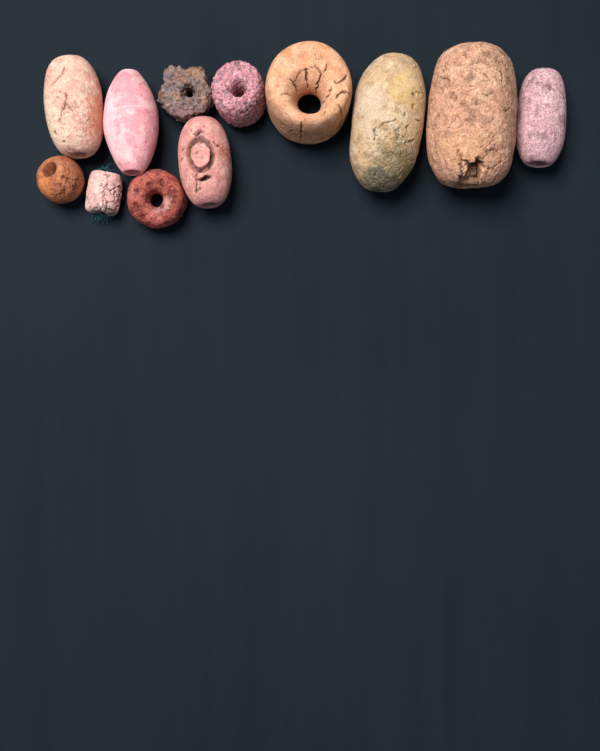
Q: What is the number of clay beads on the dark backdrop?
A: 12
